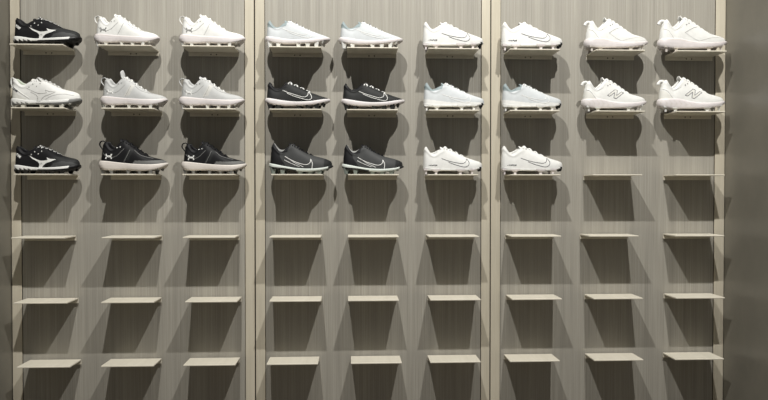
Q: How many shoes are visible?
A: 25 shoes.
